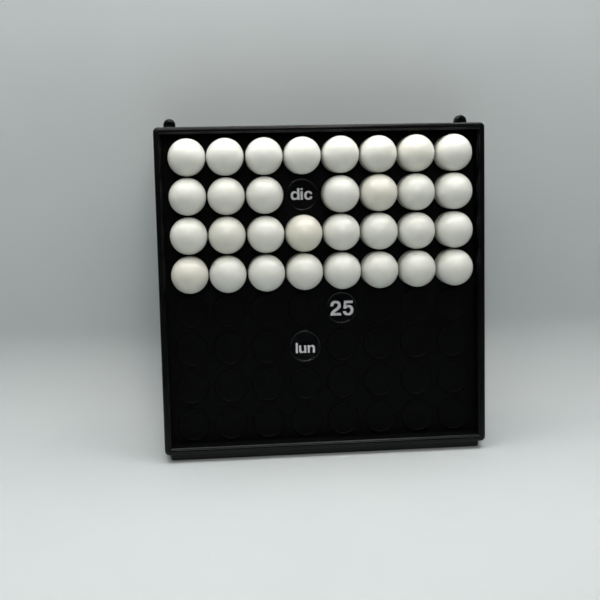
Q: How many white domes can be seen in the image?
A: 31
